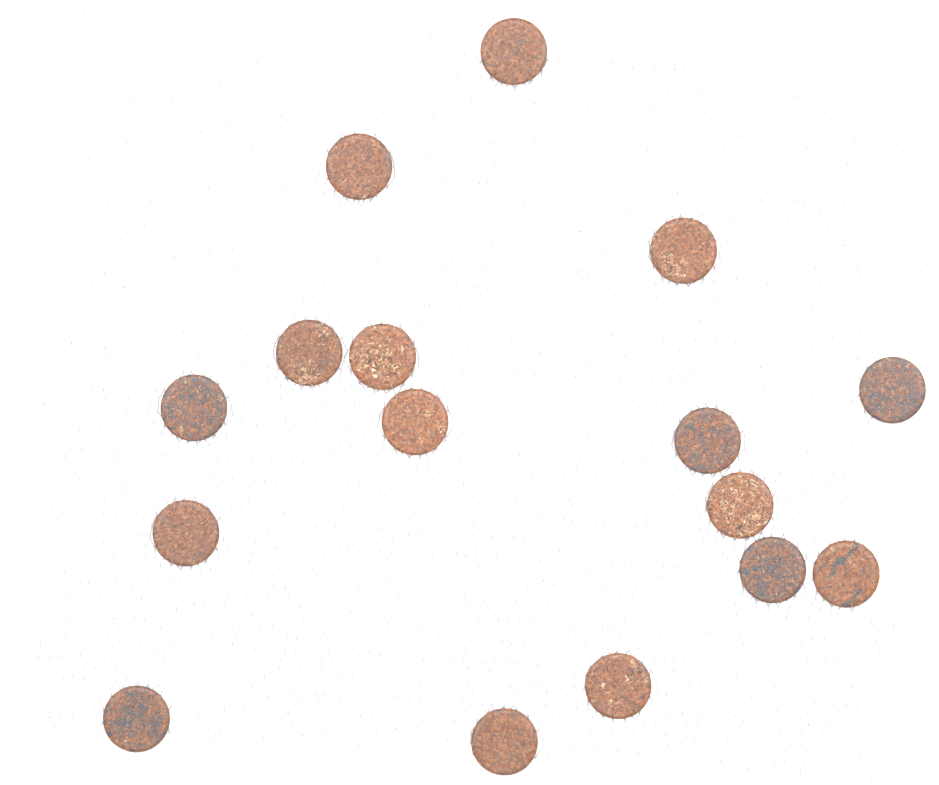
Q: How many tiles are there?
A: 16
